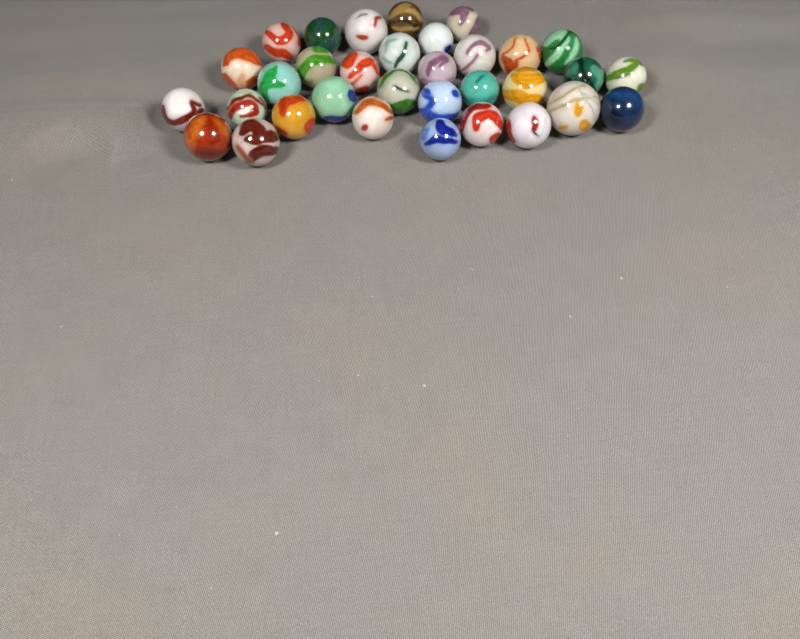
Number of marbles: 33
